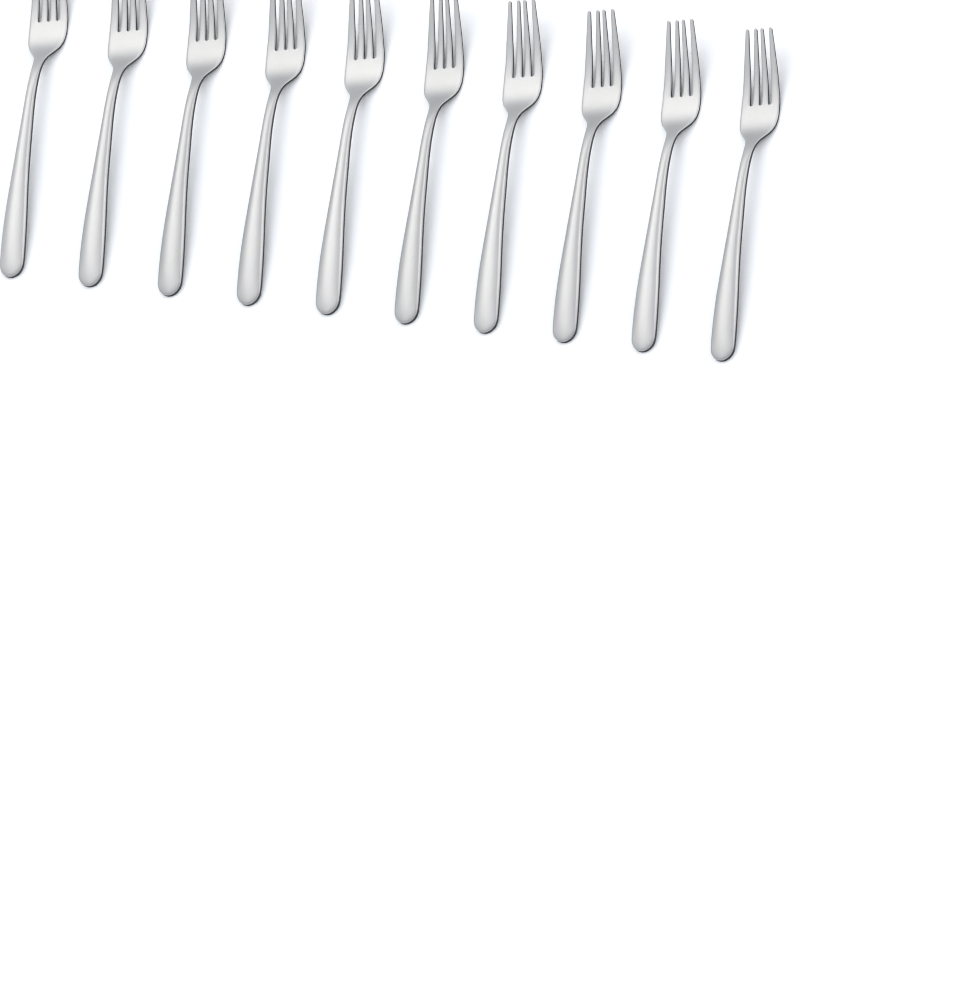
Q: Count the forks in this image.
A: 10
